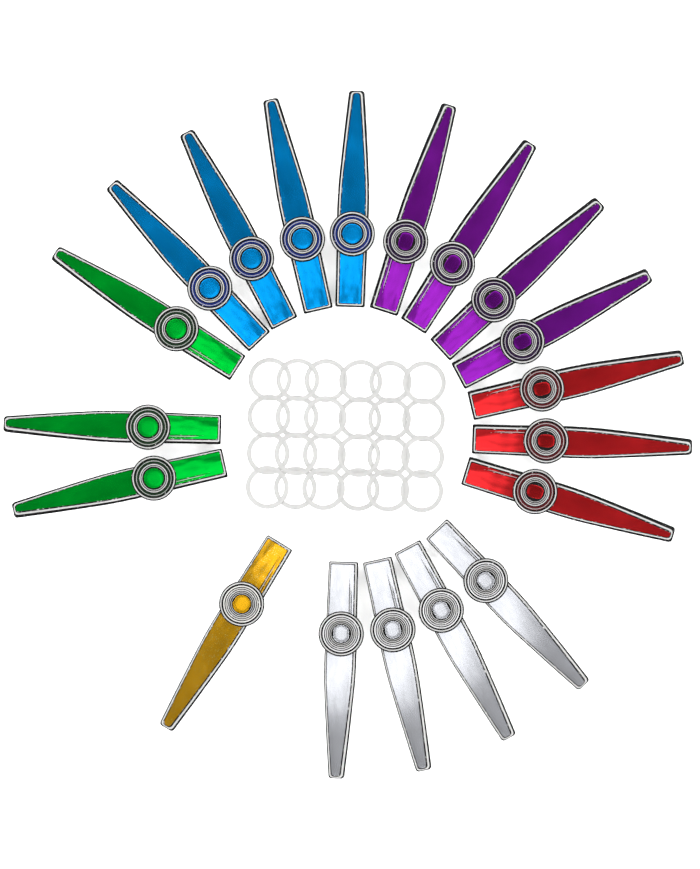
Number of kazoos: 19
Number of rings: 24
